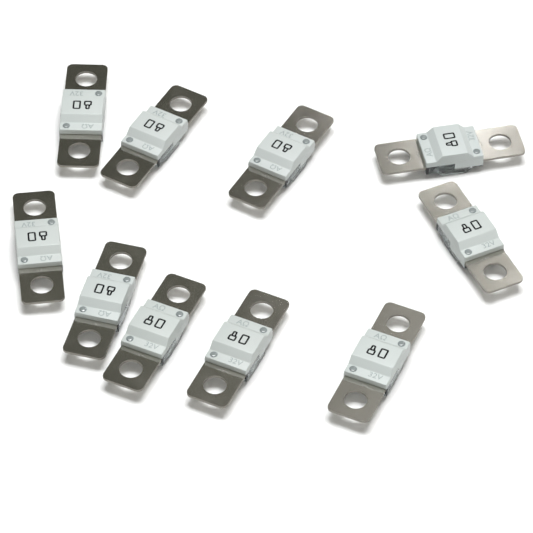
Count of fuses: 10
